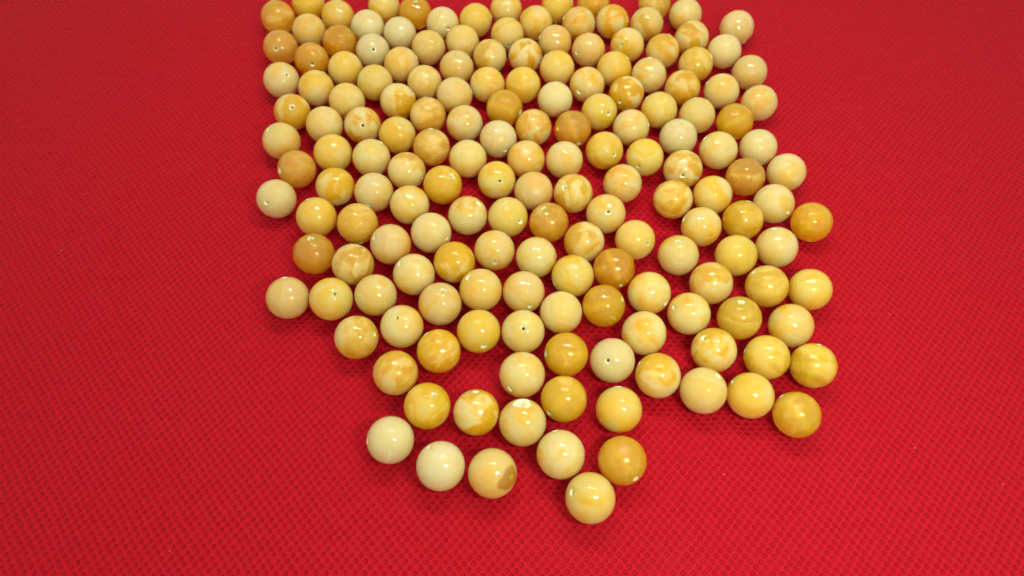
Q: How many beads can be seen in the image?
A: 169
